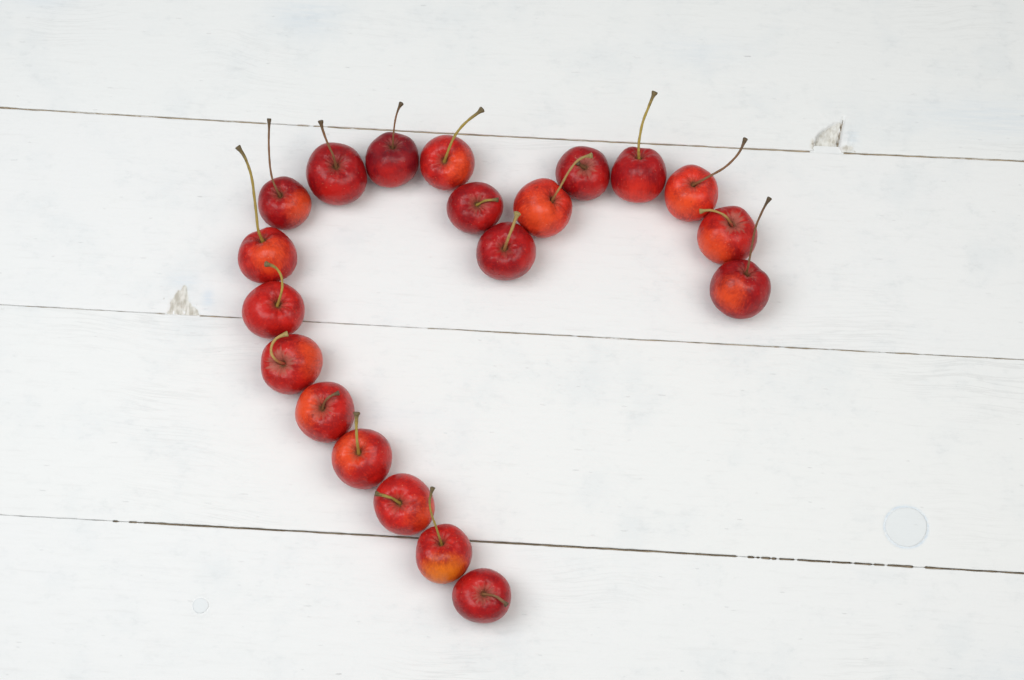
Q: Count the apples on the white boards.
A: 20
